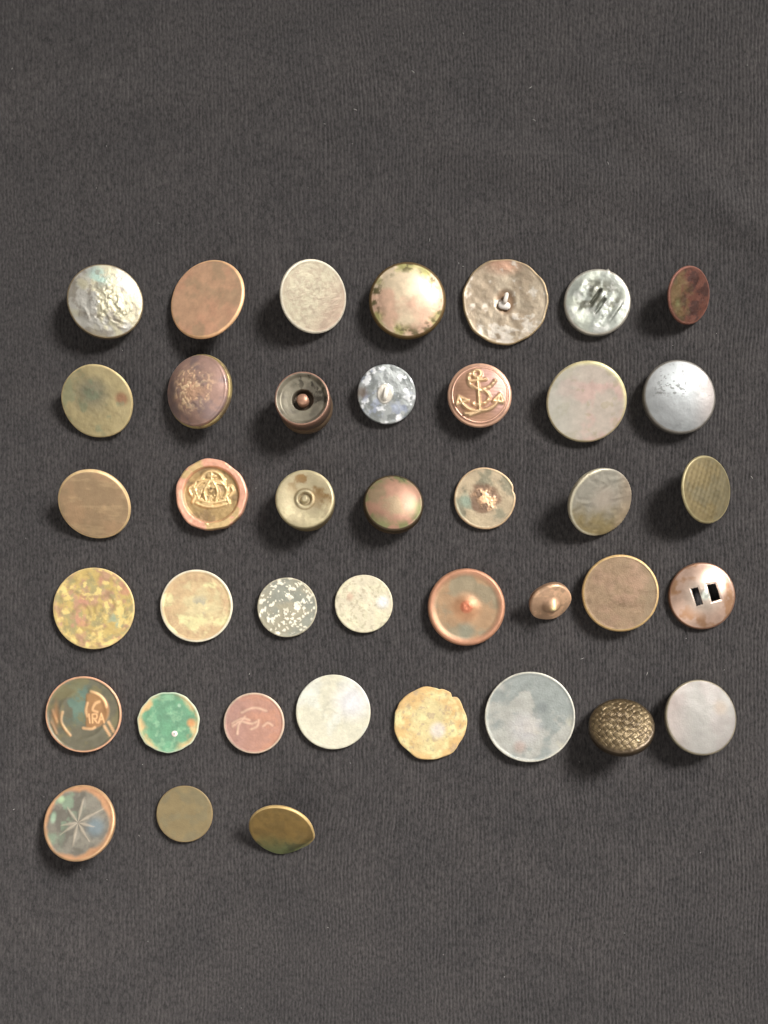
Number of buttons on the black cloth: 40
